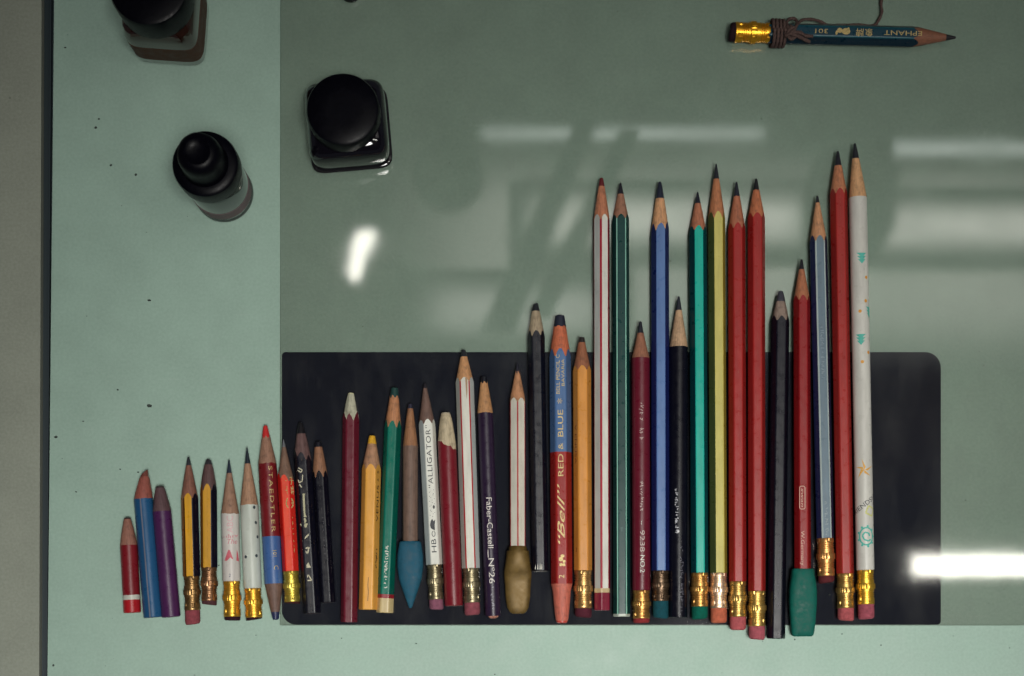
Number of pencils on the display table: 38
